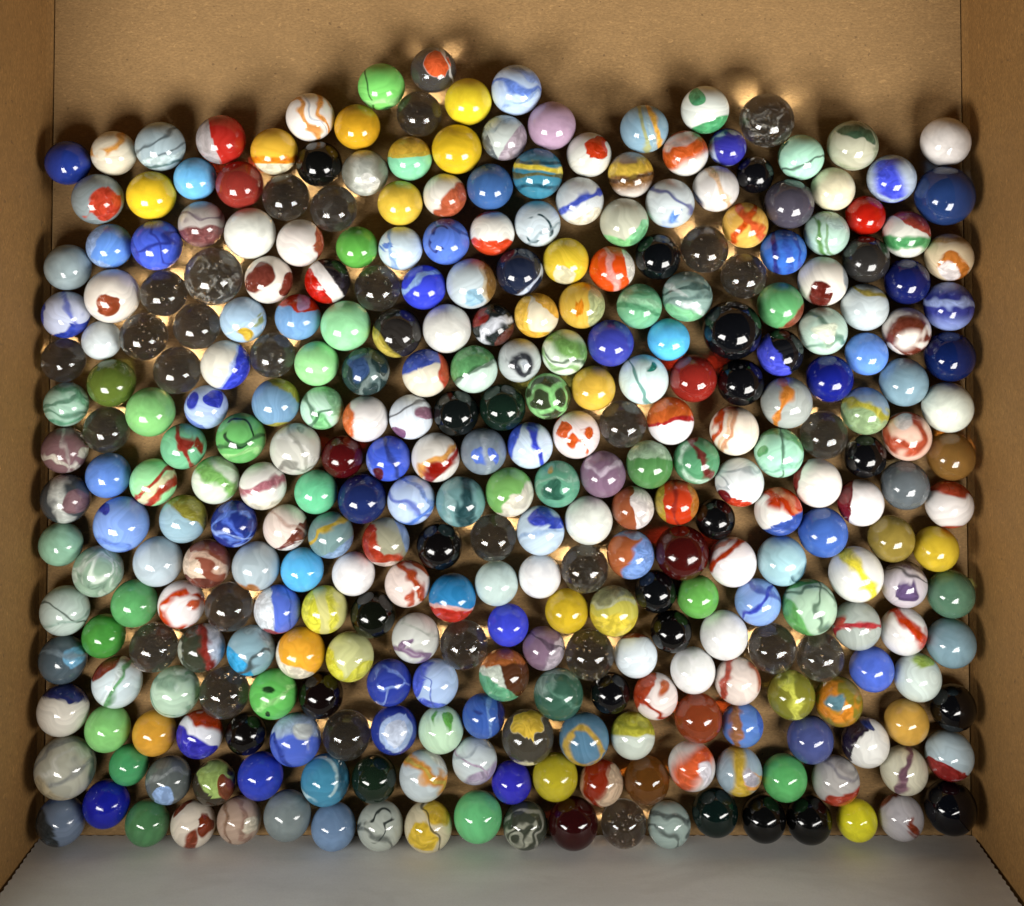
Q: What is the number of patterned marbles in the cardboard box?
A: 188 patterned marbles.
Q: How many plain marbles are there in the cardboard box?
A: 102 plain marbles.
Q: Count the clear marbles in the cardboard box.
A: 28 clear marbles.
